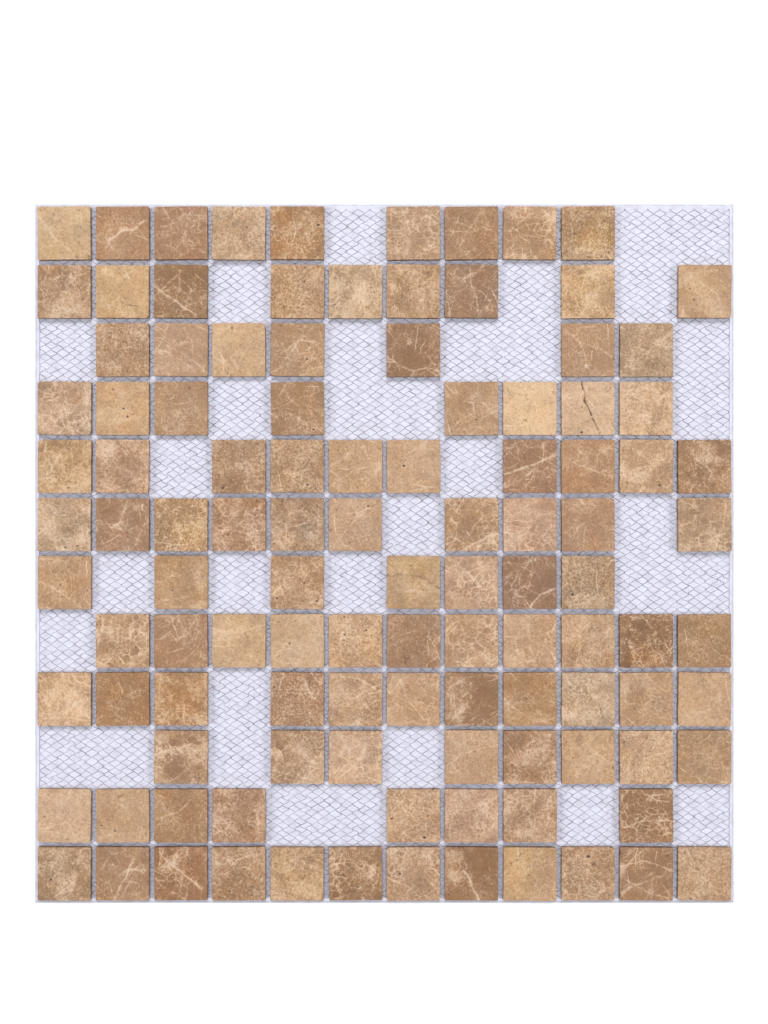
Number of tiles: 110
